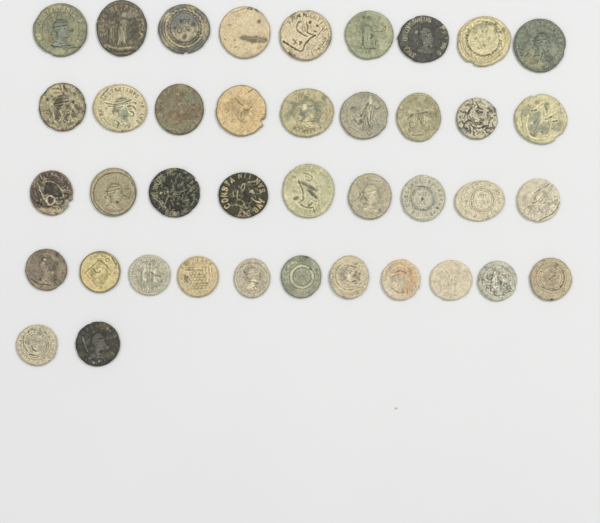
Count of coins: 40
